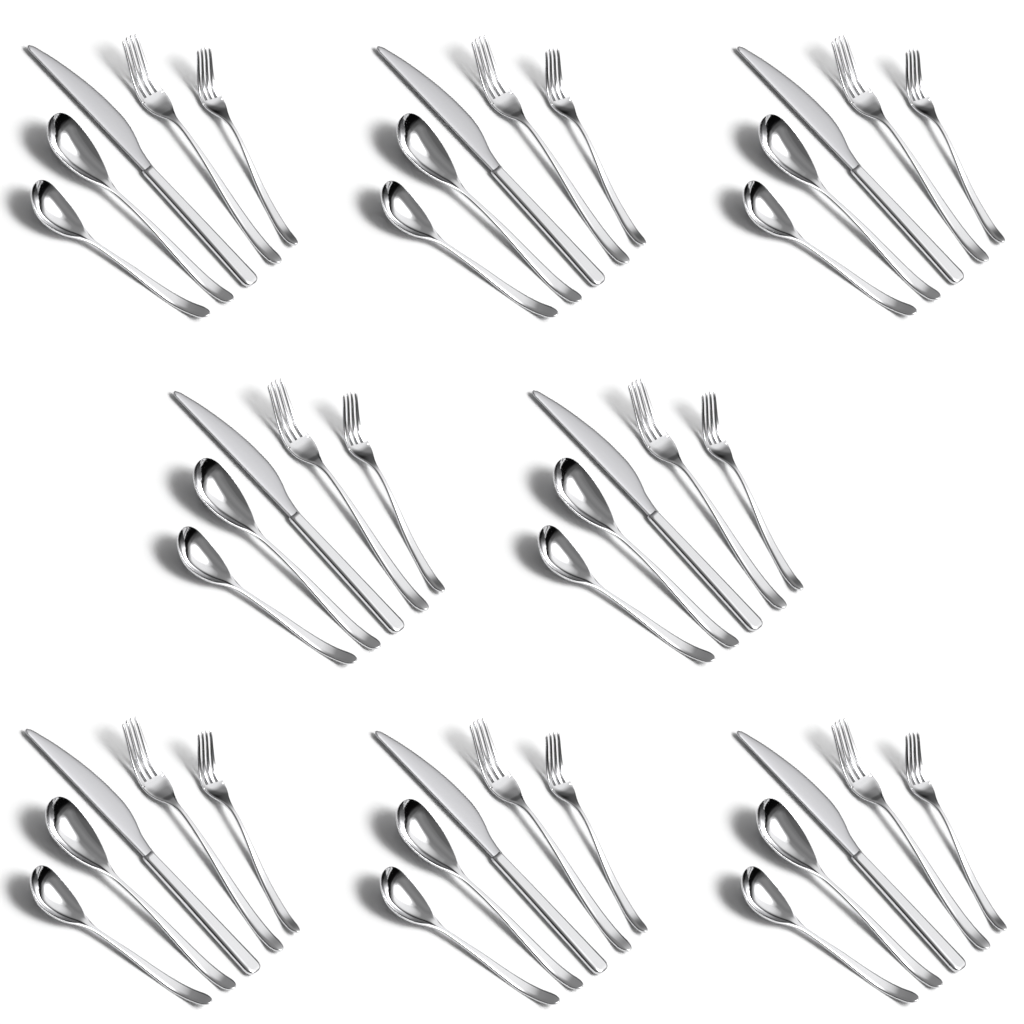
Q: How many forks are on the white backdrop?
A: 16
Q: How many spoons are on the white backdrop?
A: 16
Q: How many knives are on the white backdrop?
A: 8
